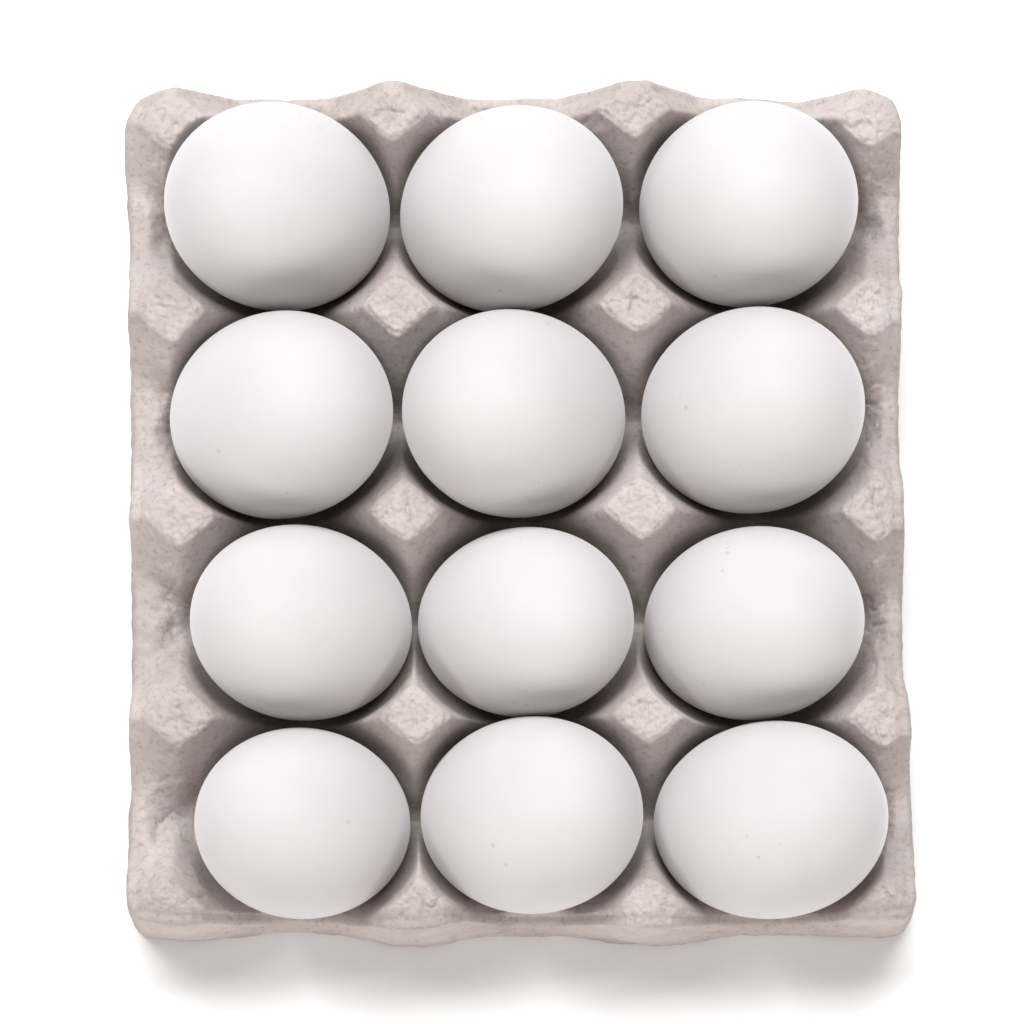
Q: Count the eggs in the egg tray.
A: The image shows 12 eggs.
